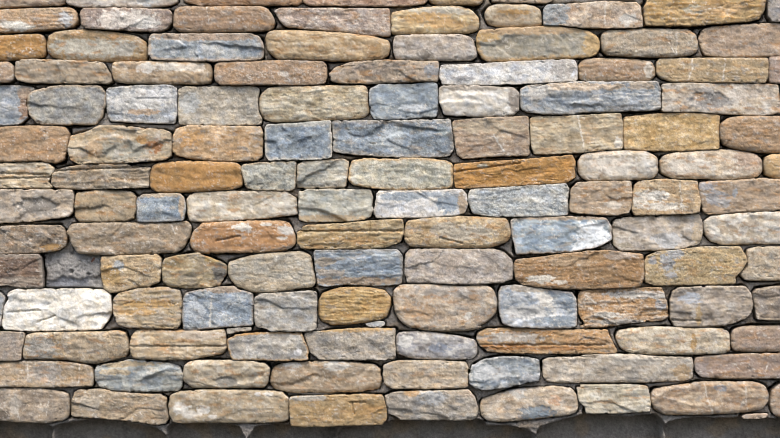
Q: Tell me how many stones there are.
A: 127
